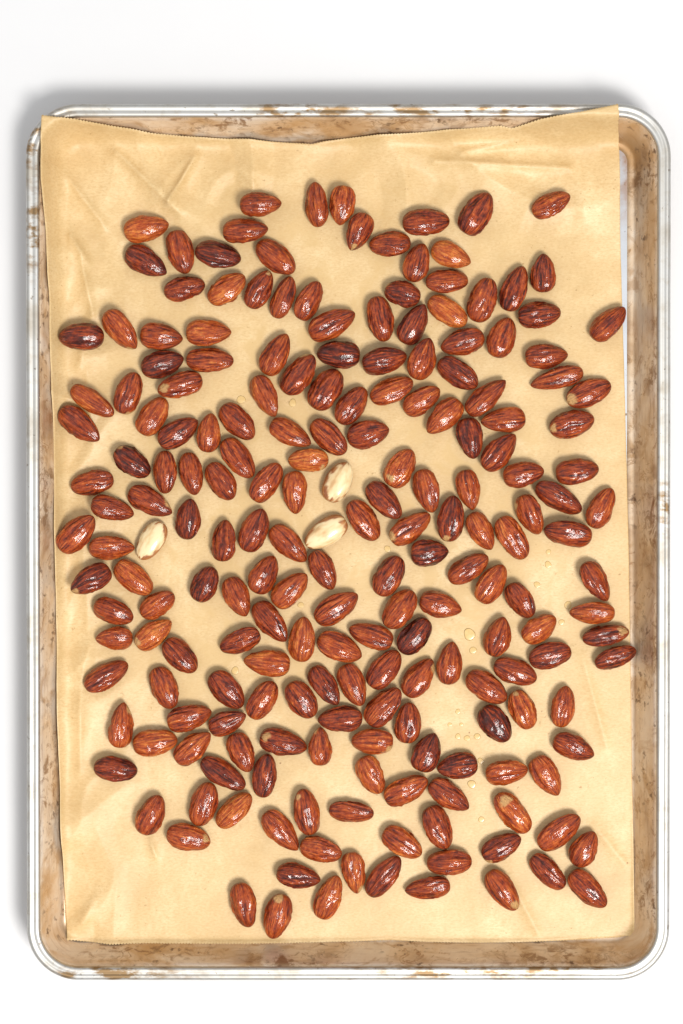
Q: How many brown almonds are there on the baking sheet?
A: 200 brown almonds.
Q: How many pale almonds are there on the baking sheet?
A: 3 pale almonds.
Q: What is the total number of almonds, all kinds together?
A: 203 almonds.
